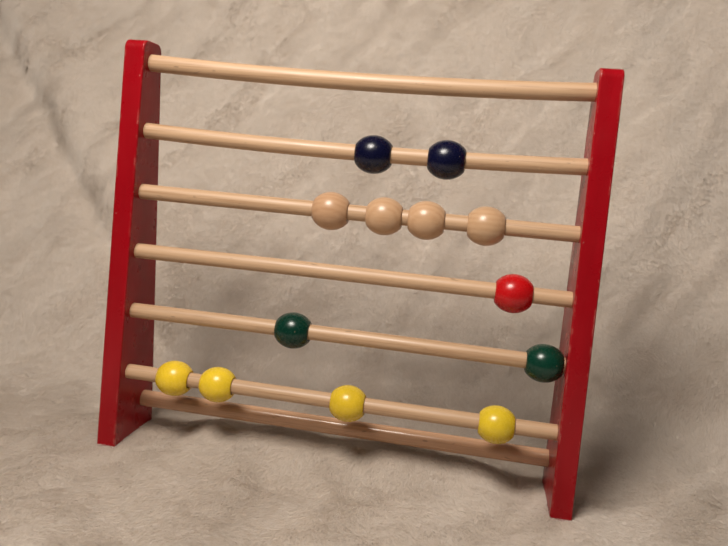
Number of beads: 13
